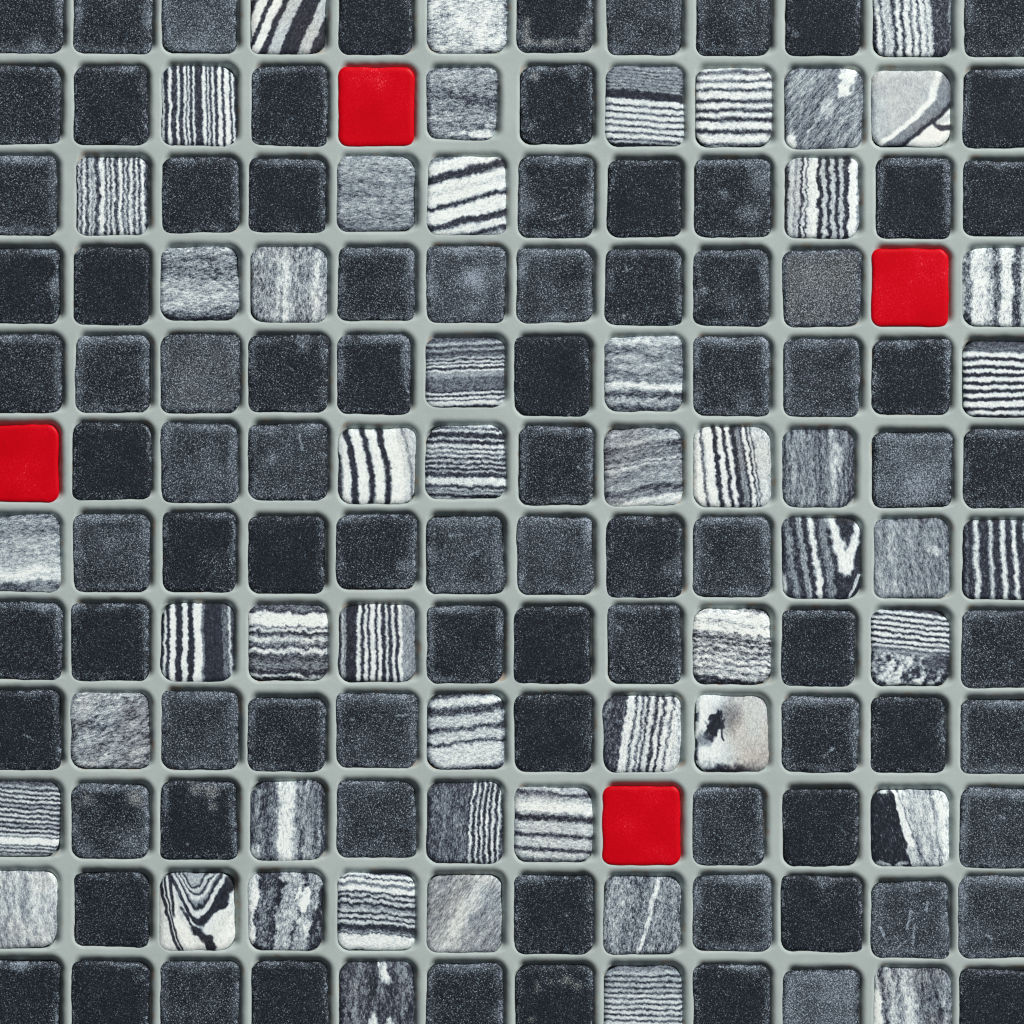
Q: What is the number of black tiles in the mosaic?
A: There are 89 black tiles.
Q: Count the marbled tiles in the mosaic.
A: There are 51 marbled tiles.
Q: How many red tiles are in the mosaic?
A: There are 4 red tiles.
